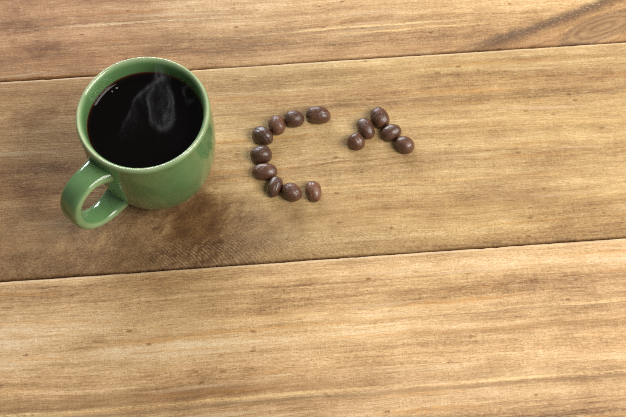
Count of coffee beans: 14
